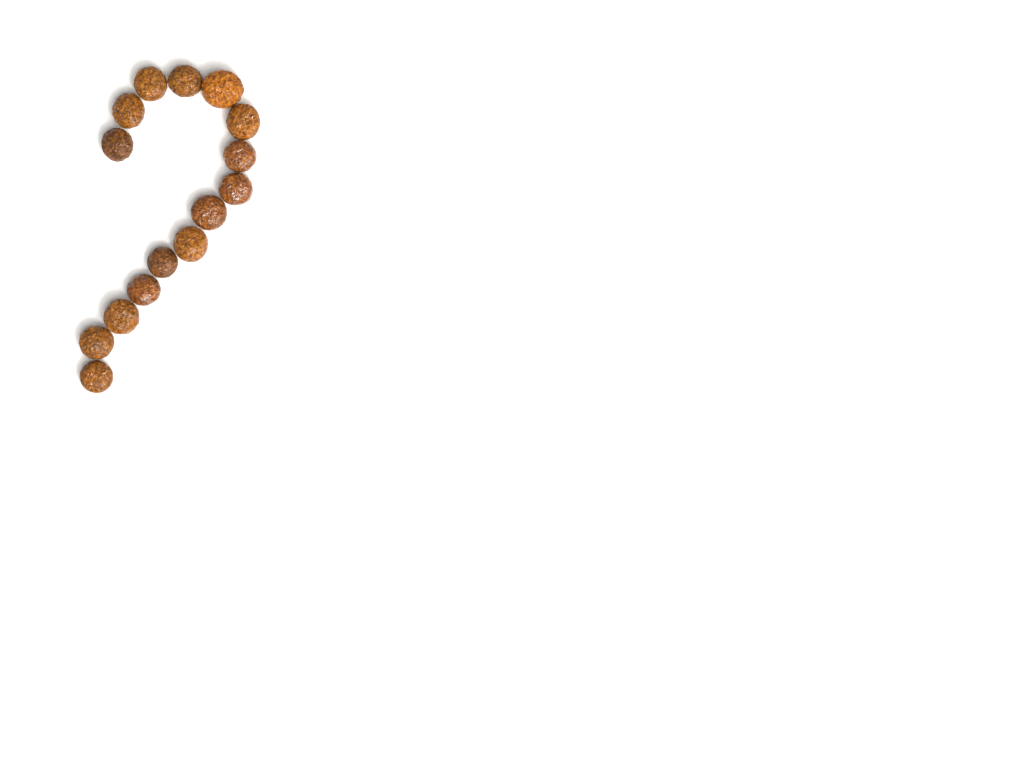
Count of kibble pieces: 15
